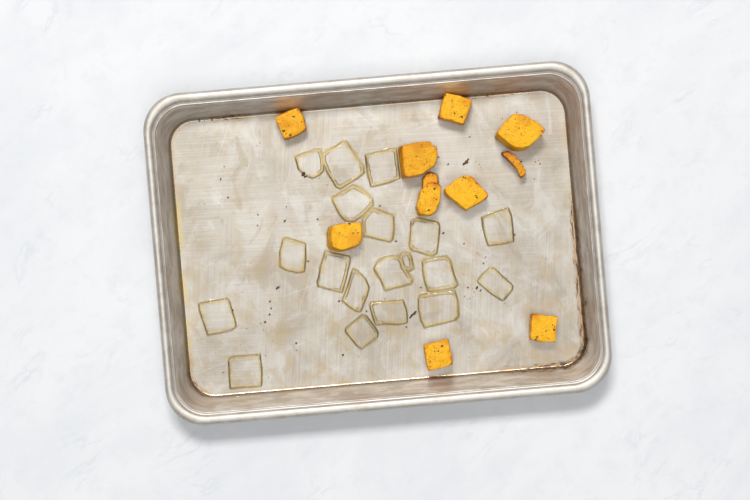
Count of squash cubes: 10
